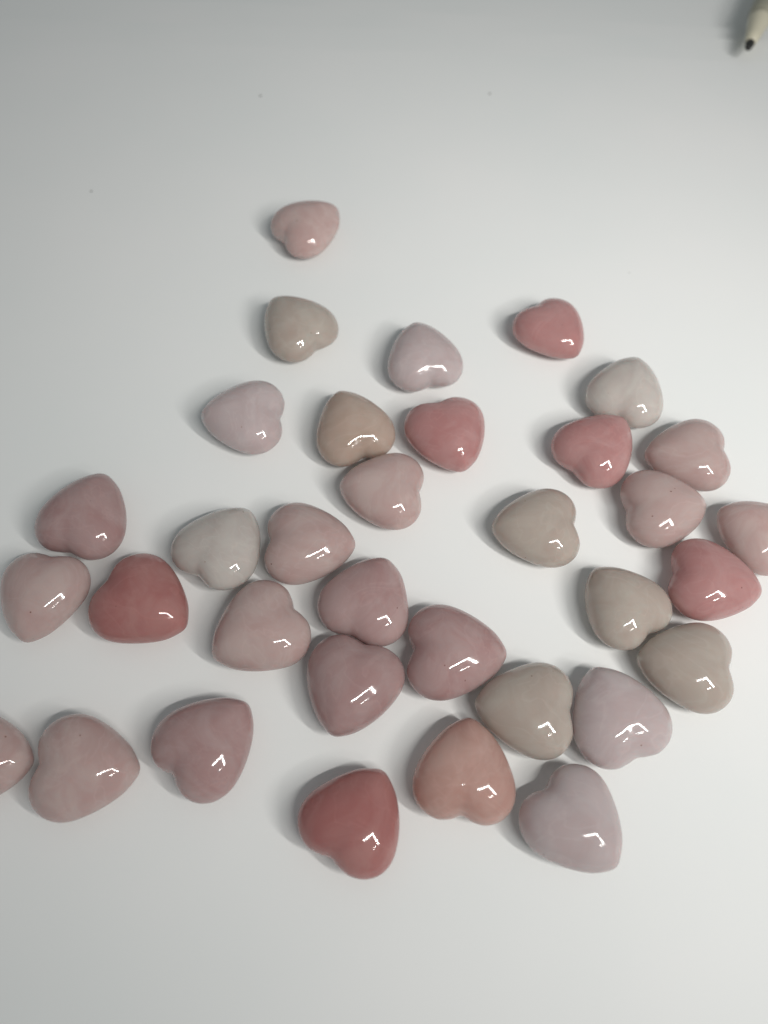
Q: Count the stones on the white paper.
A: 34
